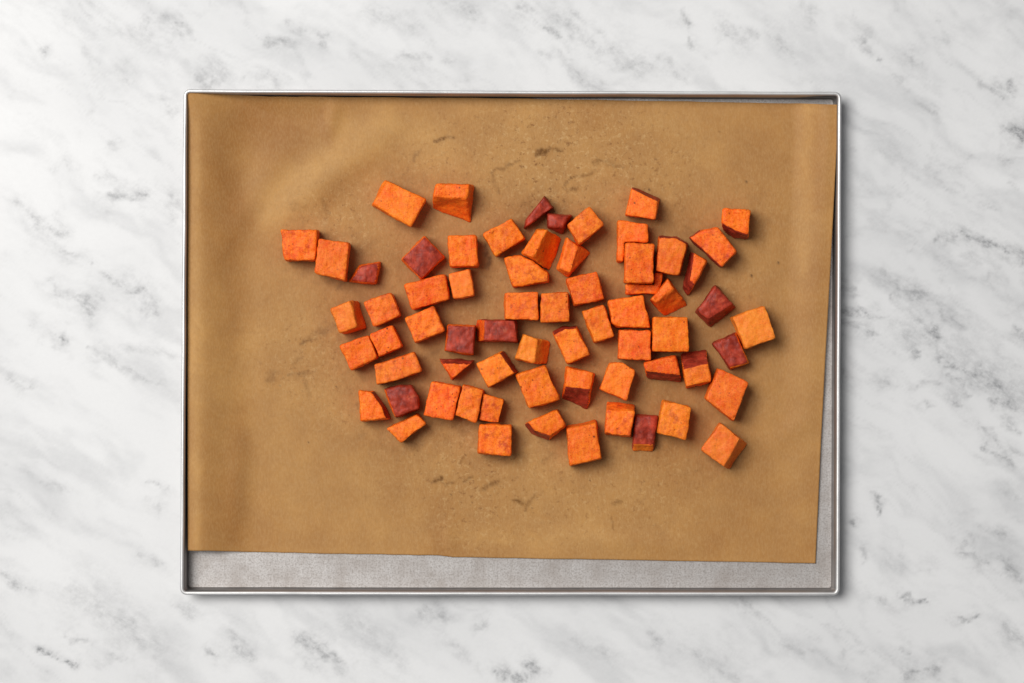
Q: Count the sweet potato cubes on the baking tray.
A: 66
